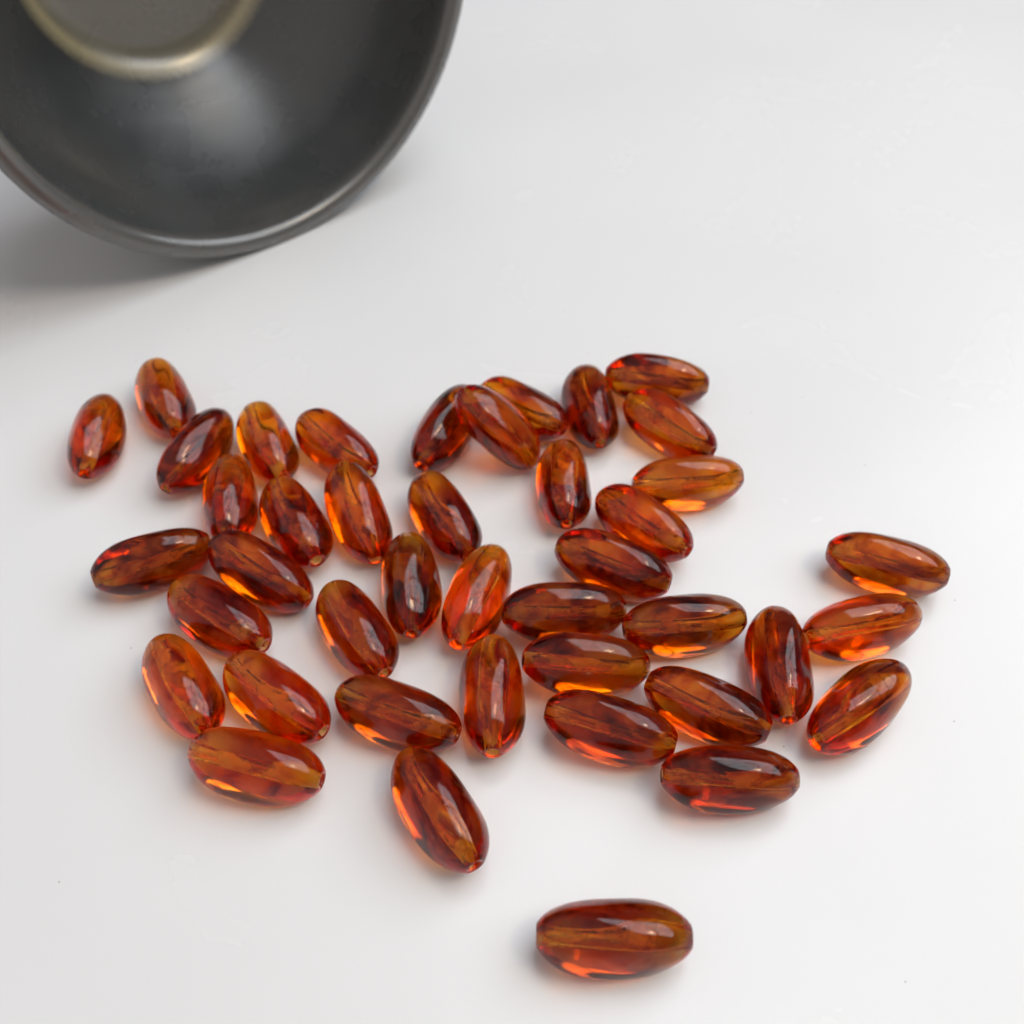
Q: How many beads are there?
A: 42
